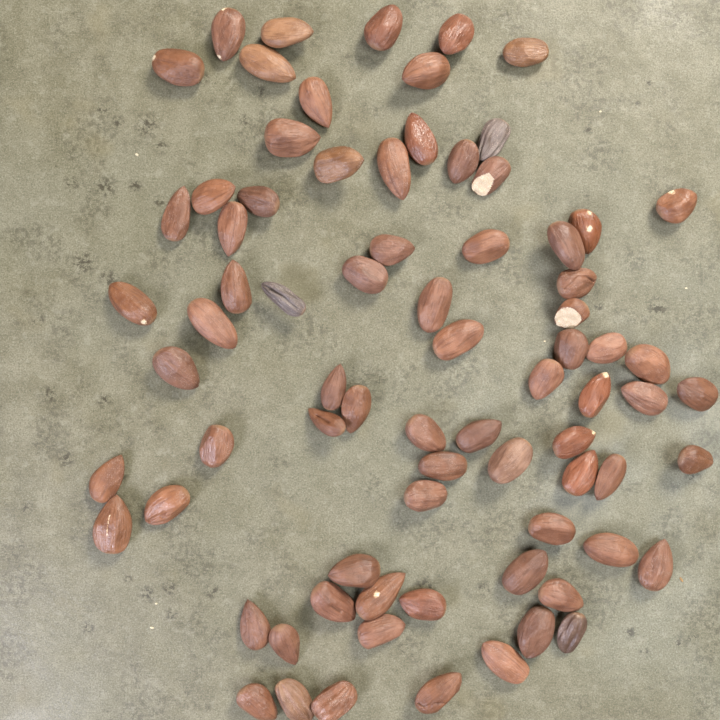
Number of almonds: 77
